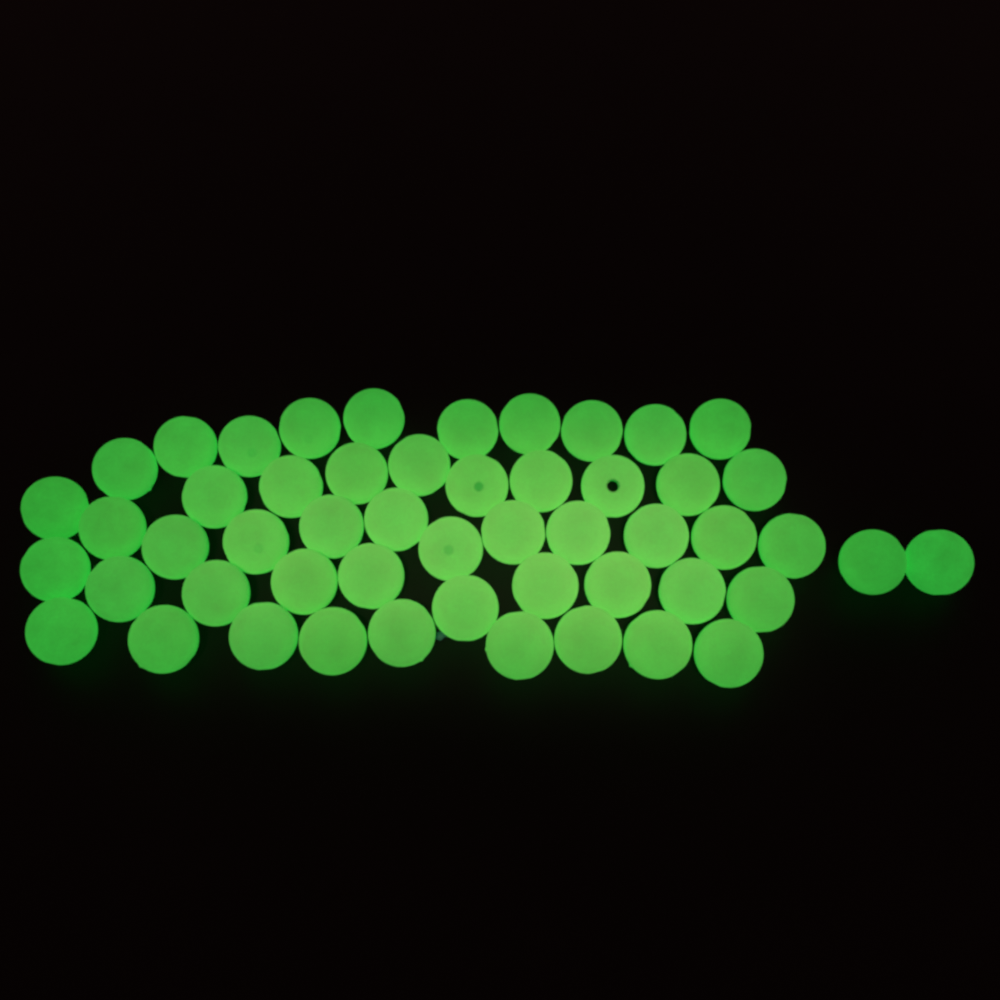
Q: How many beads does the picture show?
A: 52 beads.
